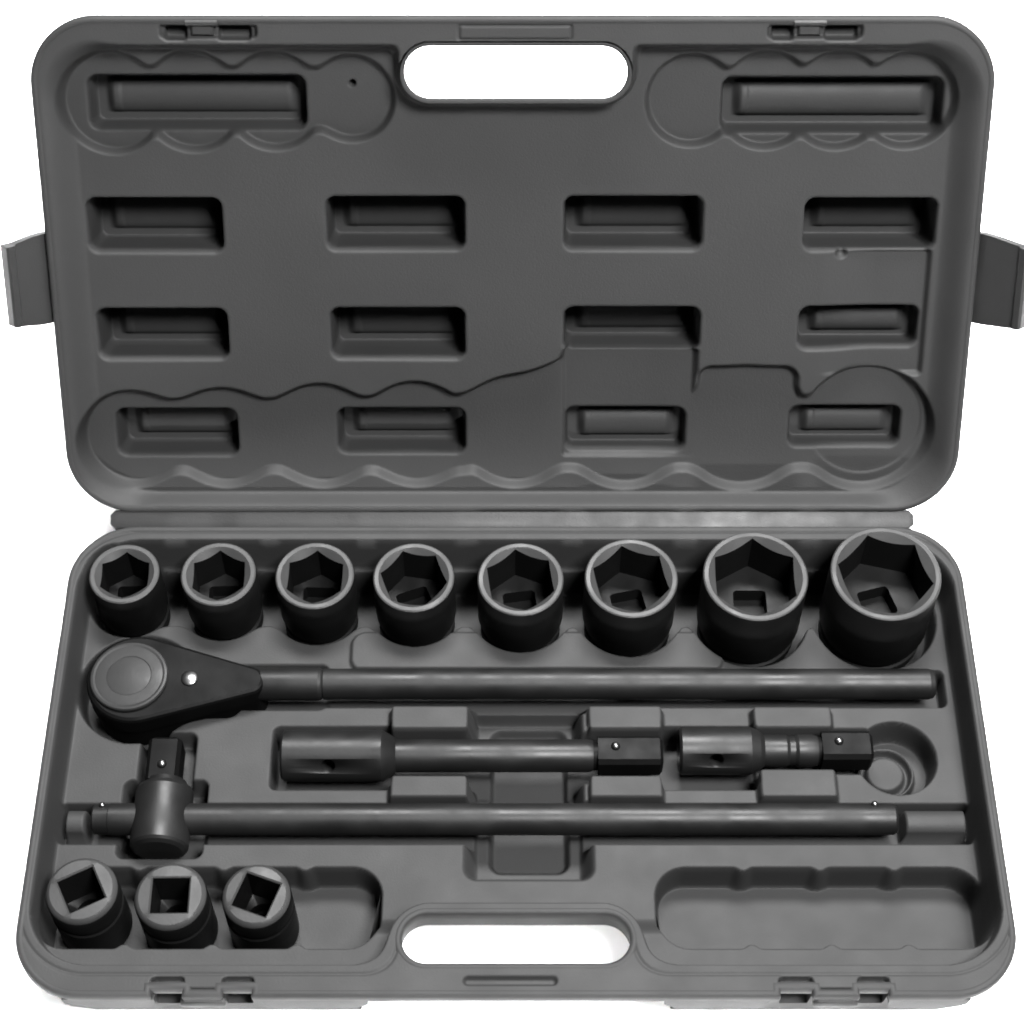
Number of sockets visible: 11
